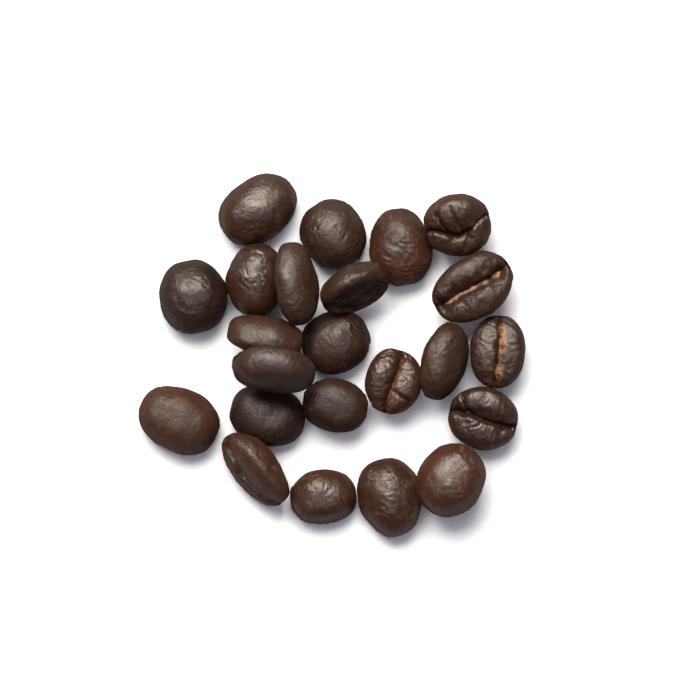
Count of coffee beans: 23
